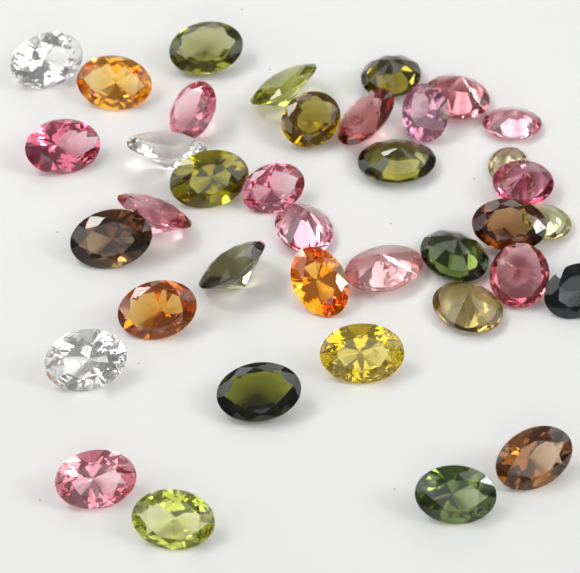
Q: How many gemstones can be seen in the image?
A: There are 38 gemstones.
